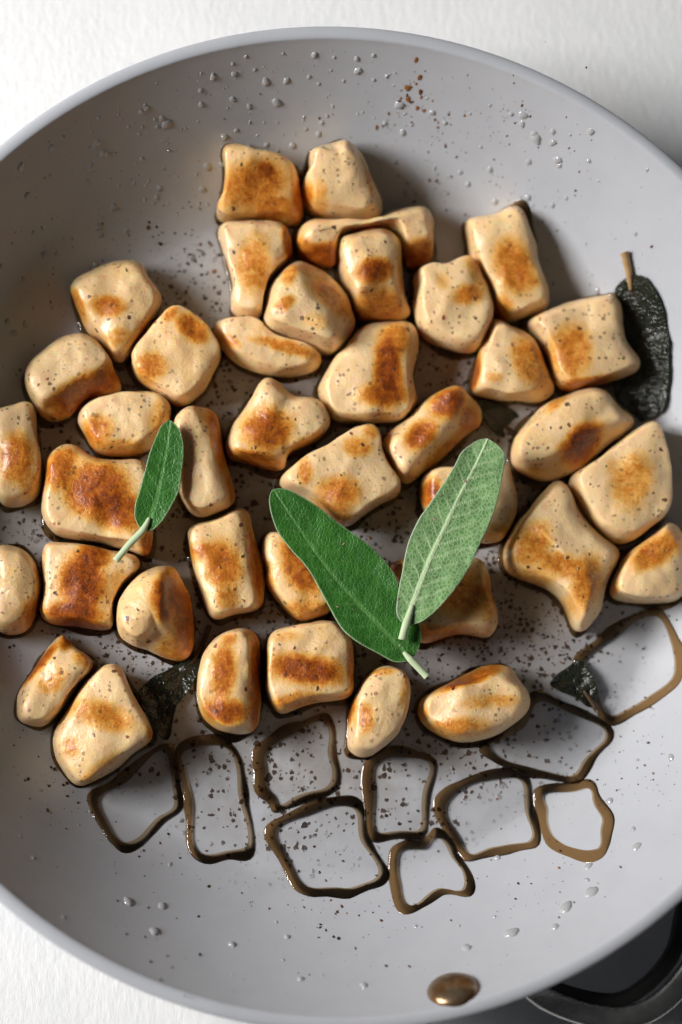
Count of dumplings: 39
